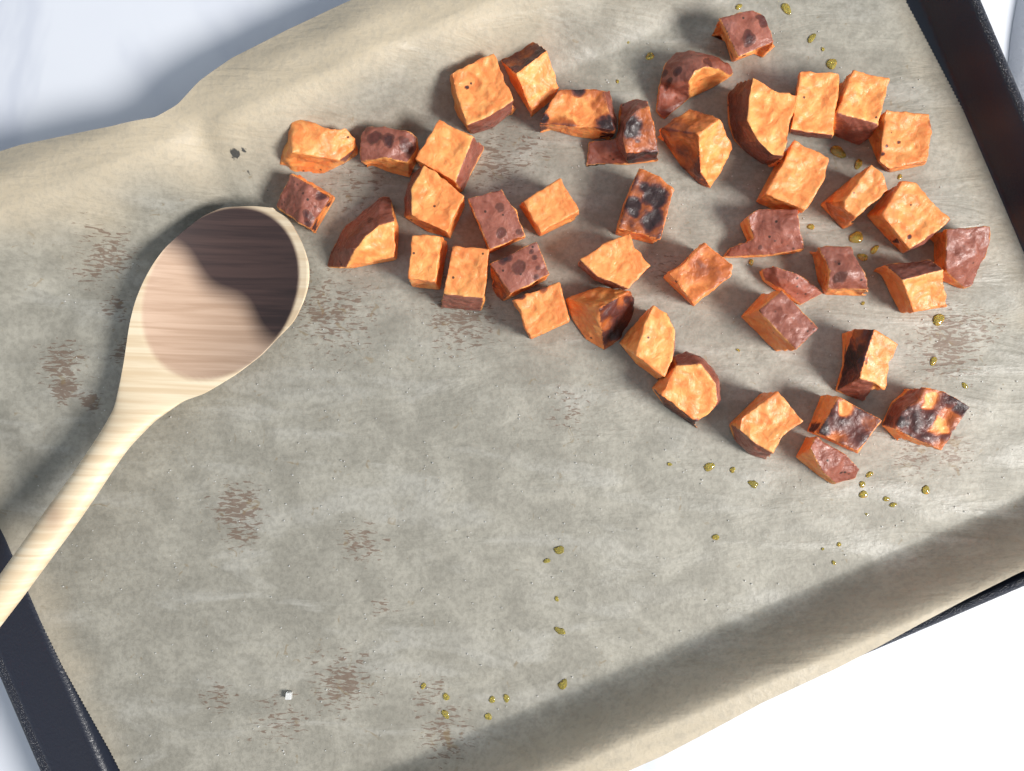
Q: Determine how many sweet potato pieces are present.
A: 43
